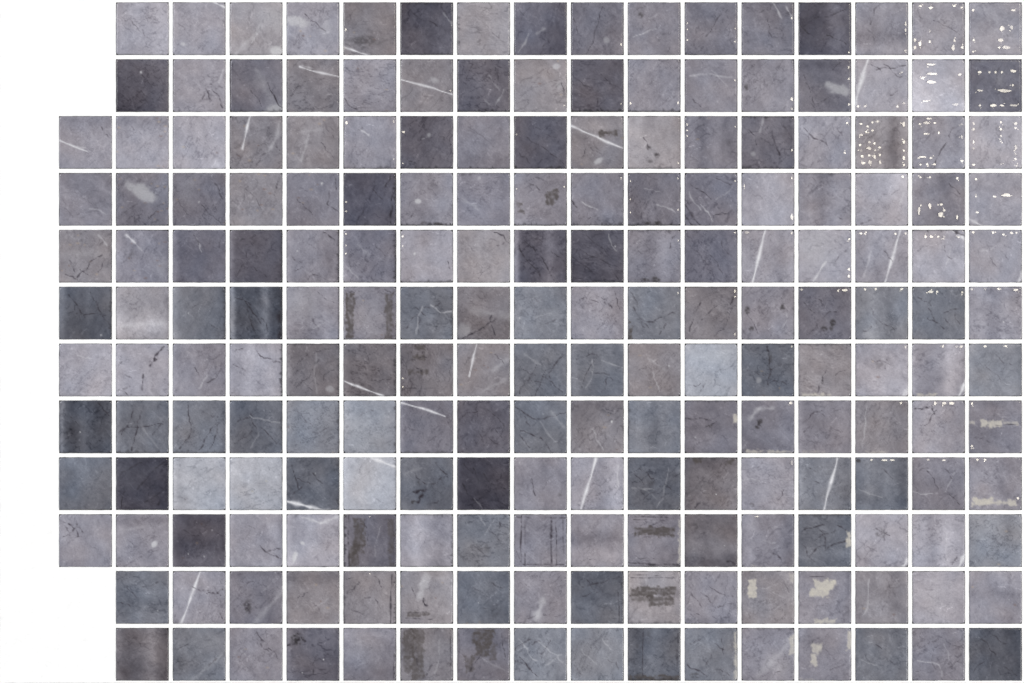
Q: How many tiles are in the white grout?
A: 200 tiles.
